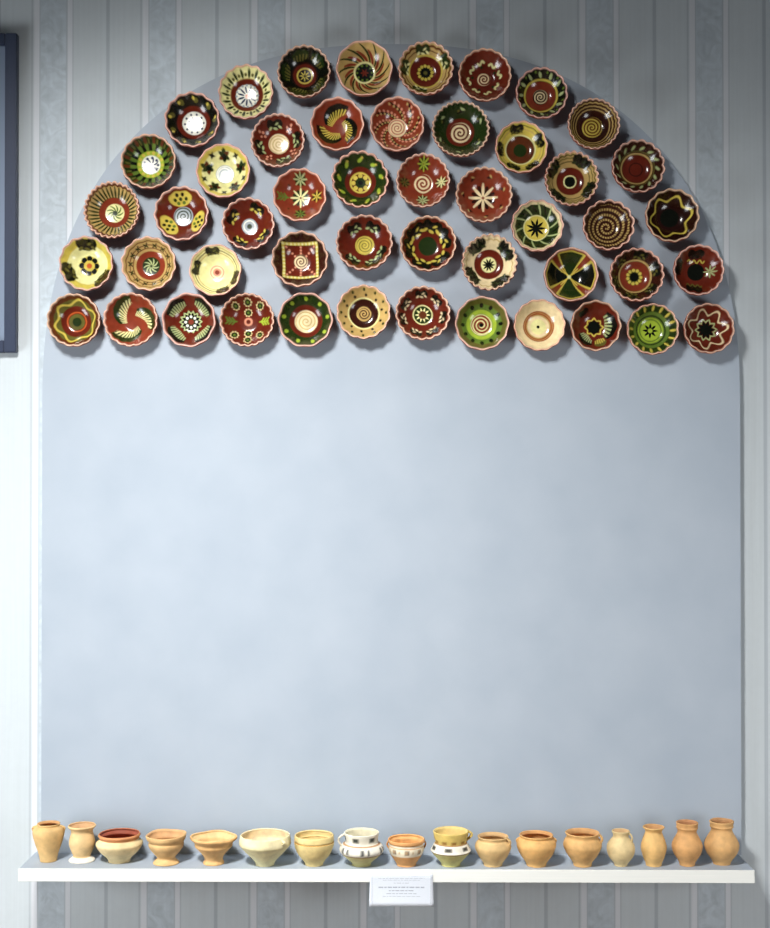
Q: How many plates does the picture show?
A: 49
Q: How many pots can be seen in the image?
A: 17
